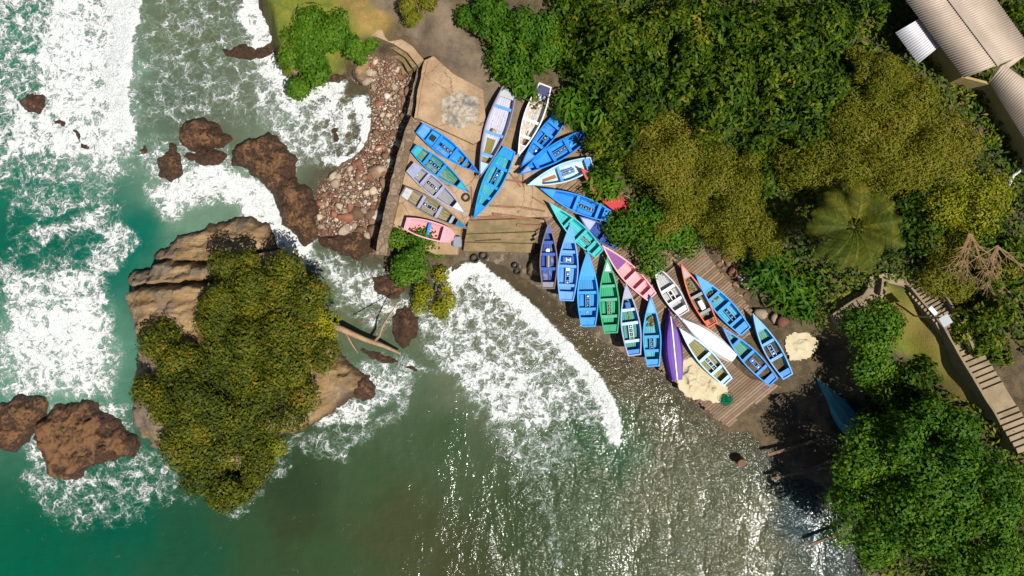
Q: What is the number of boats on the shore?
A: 31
